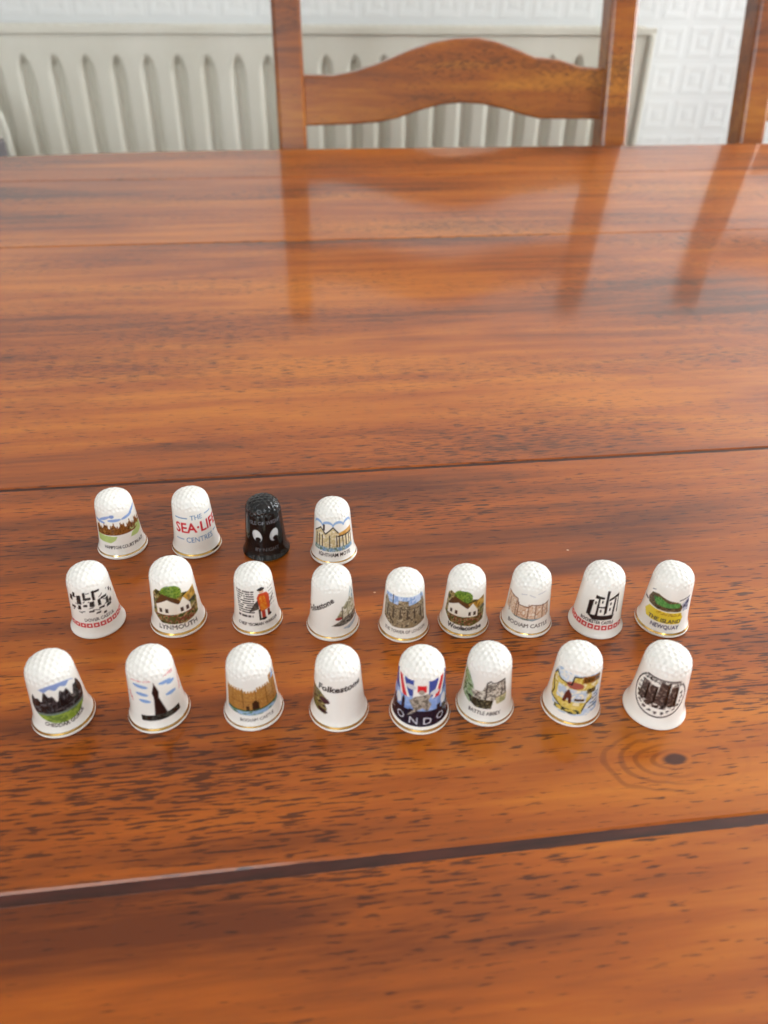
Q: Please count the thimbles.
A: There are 21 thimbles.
